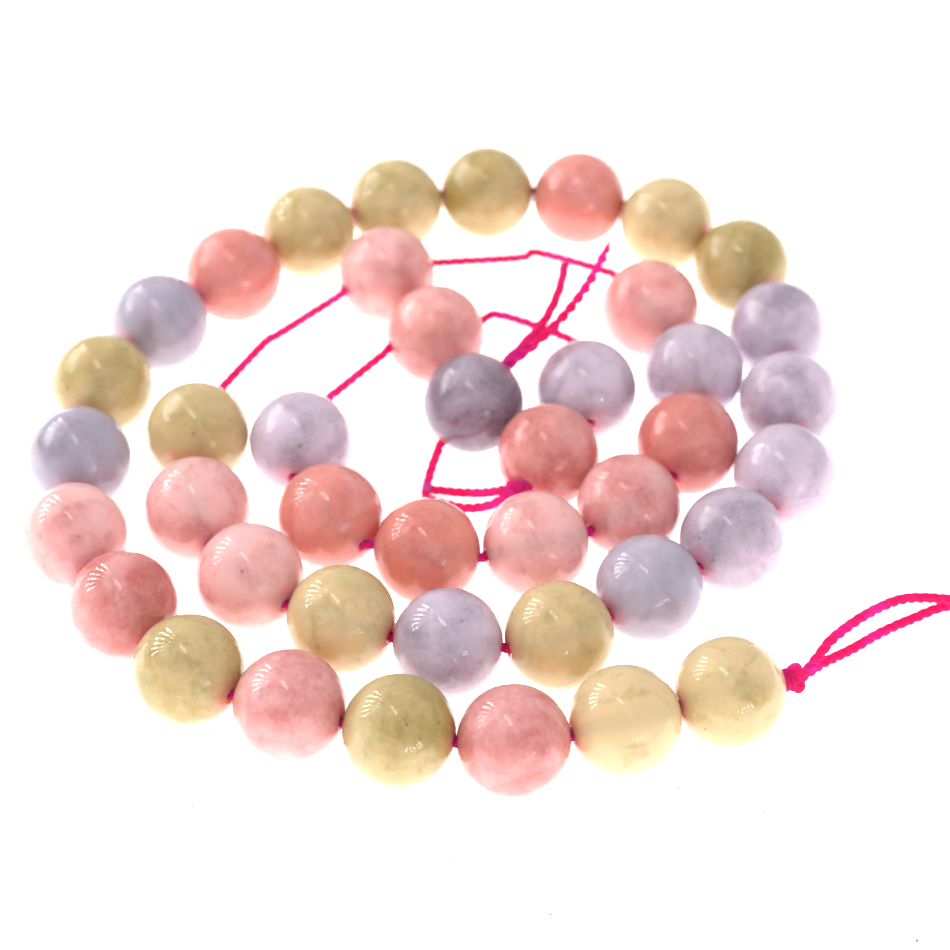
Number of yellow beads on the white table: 13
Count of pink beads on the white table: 17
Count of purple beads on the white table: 12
